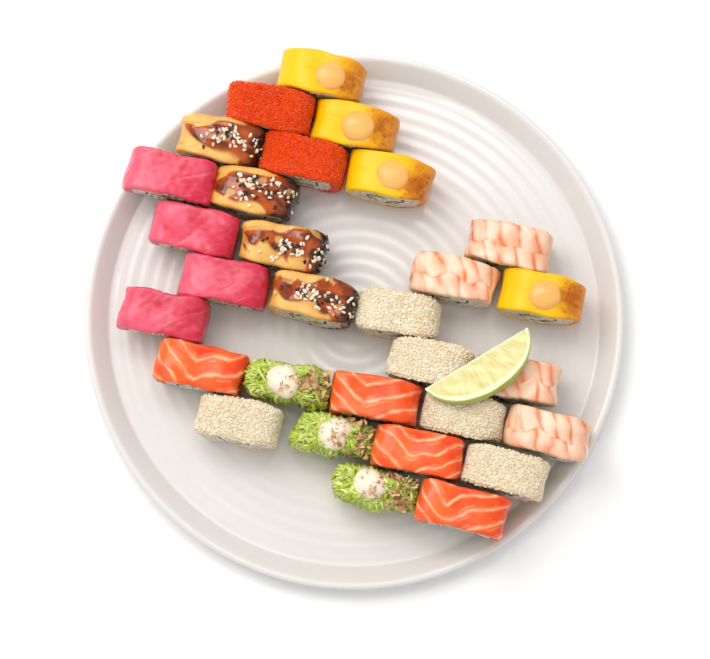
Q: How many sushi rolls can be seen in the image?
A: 30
